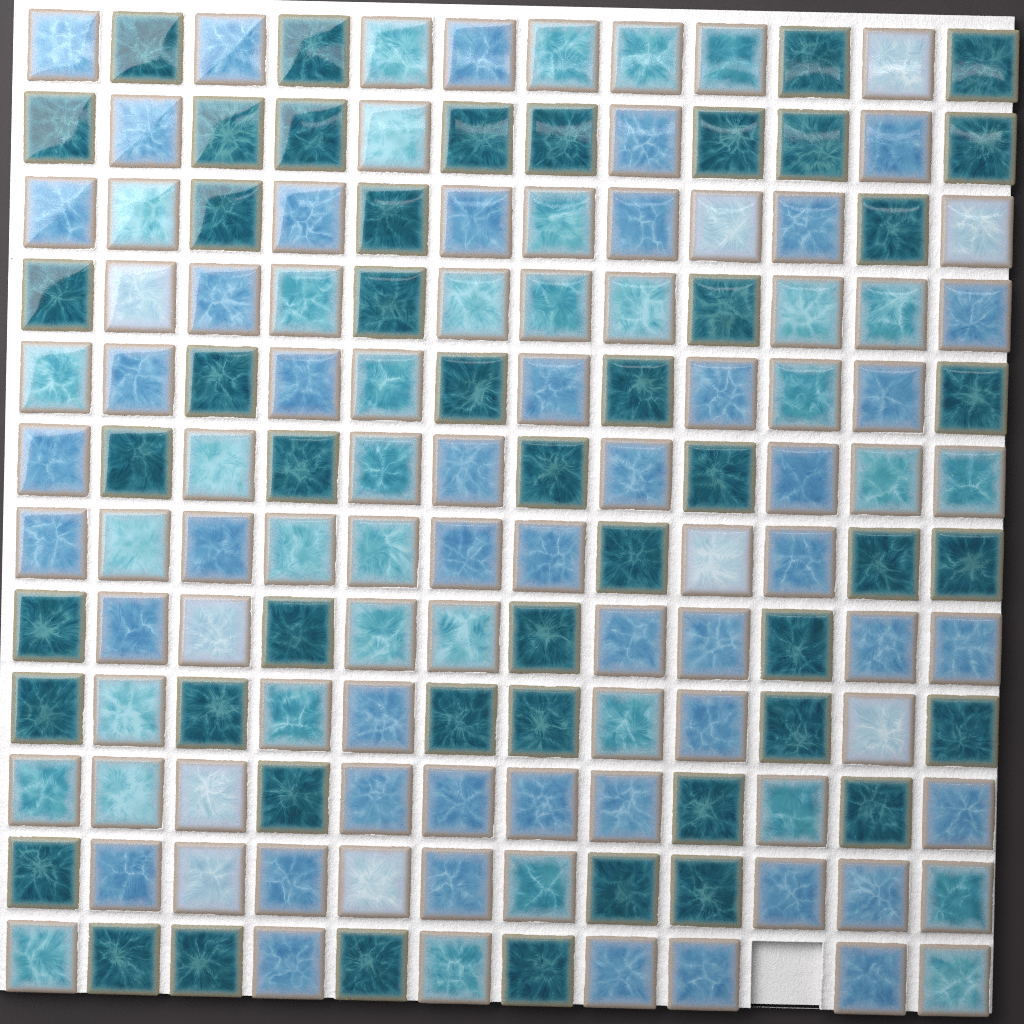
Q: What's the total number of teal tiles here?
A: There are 49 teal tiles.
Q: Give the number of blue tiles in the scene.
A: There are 48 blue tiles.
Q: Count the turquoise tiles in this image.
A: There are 36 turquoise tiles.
